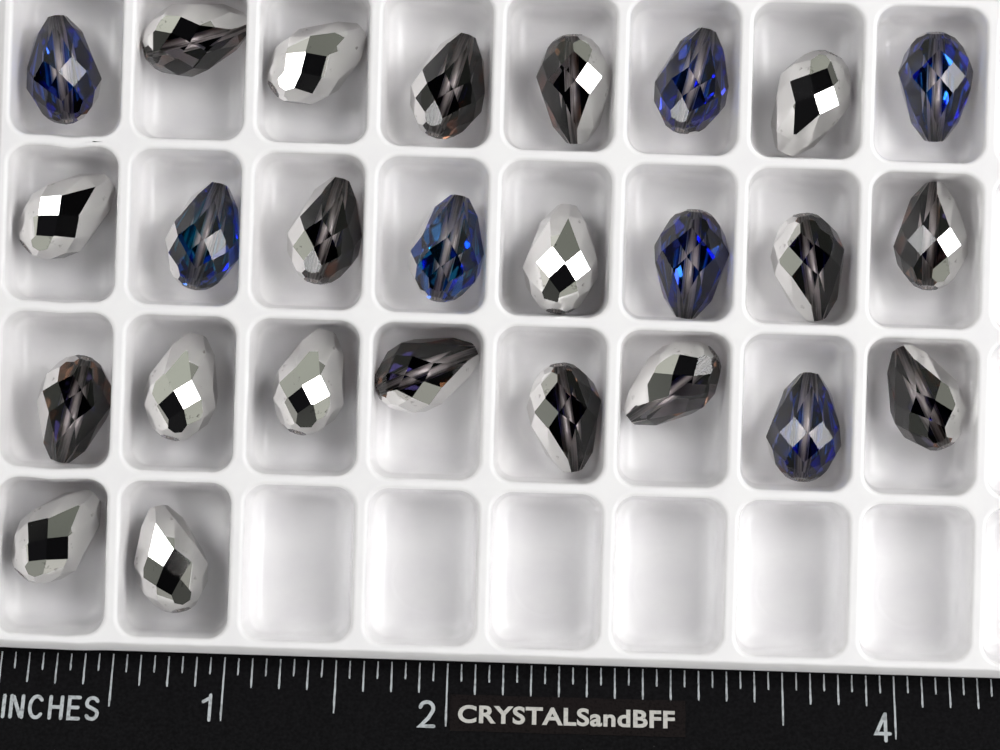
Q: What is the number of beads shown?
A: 26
